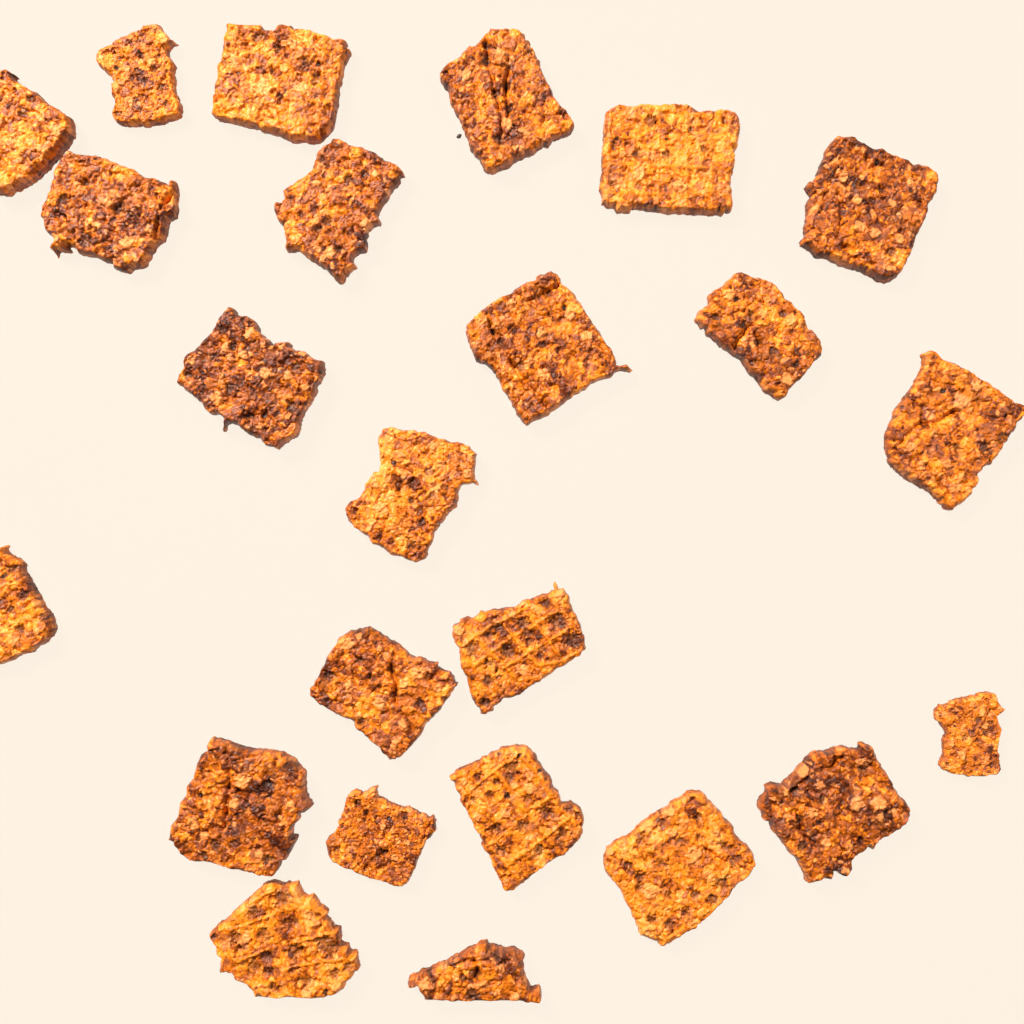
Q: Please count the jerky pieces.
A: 24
